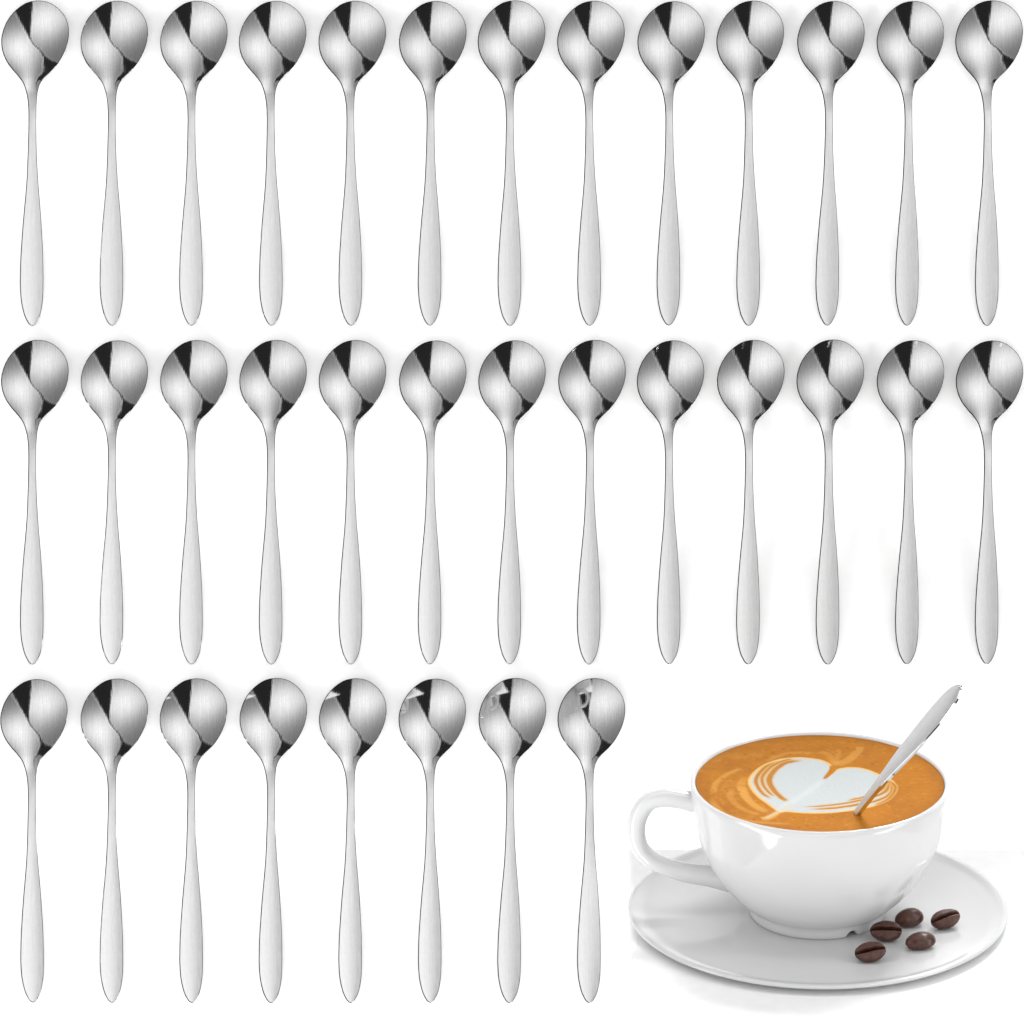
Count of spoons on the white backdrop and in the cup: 35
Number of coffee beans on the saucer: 5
